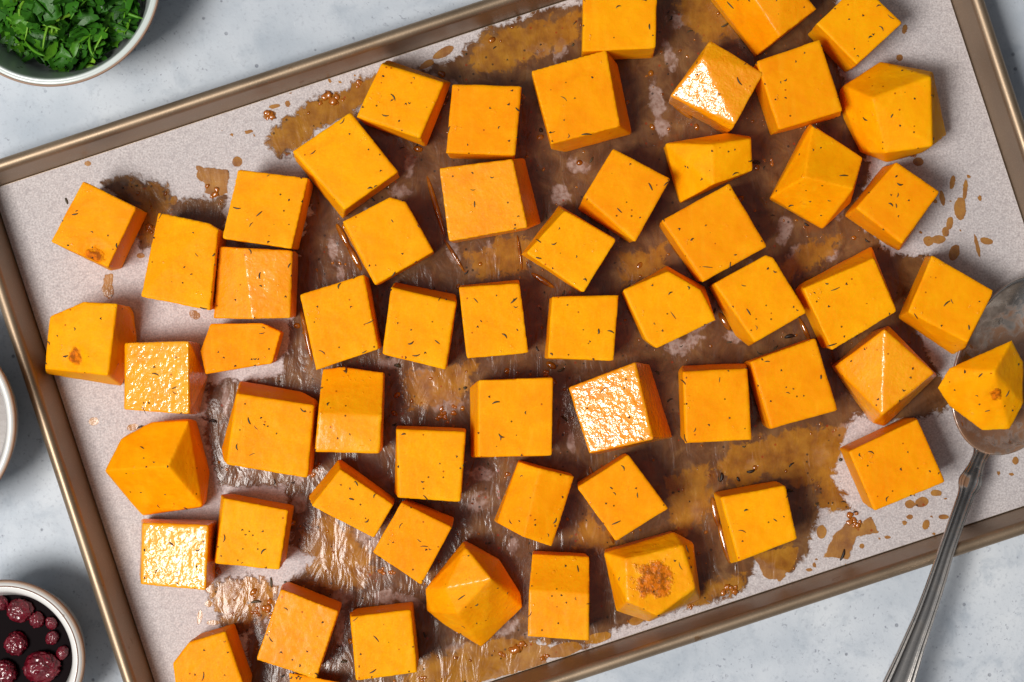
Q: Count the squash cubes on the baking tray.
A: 58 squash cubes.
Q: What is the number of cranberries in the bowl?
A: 9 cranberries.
